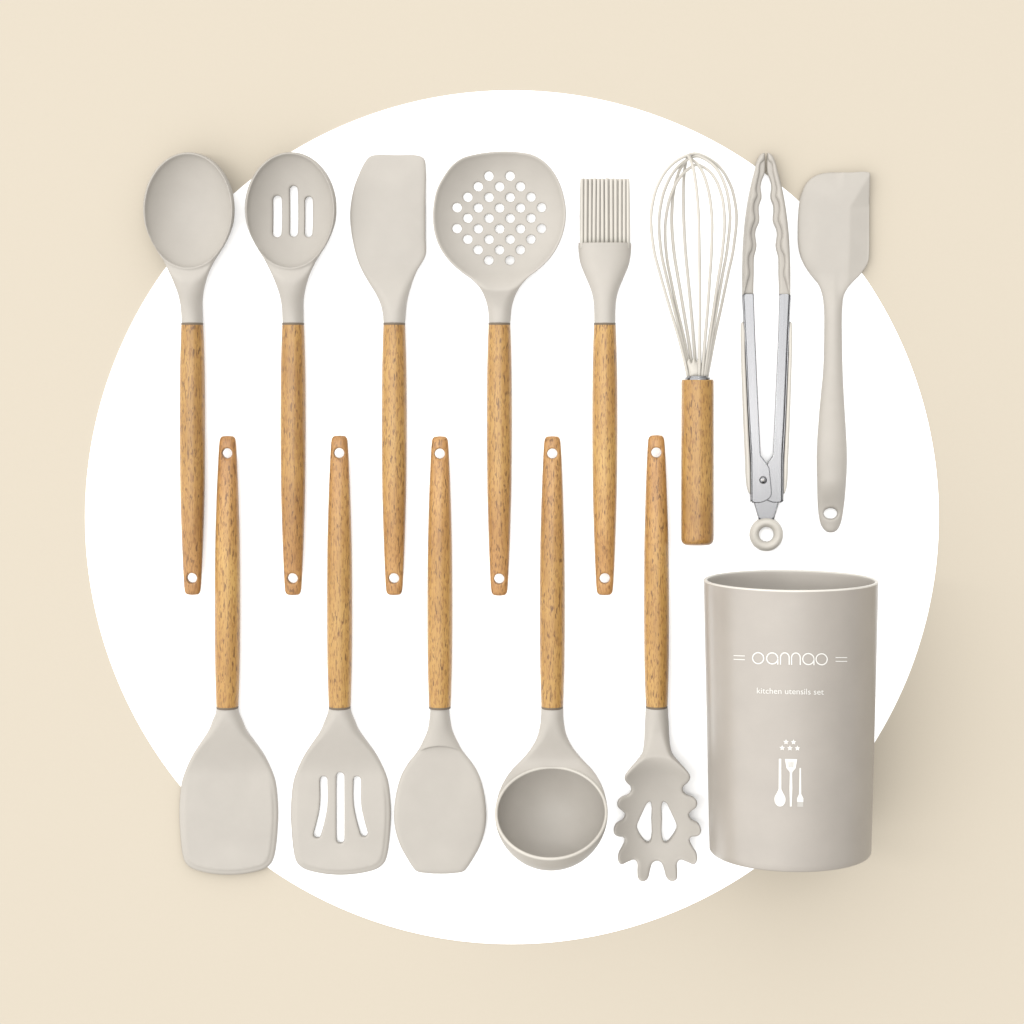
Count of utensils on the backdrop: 13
